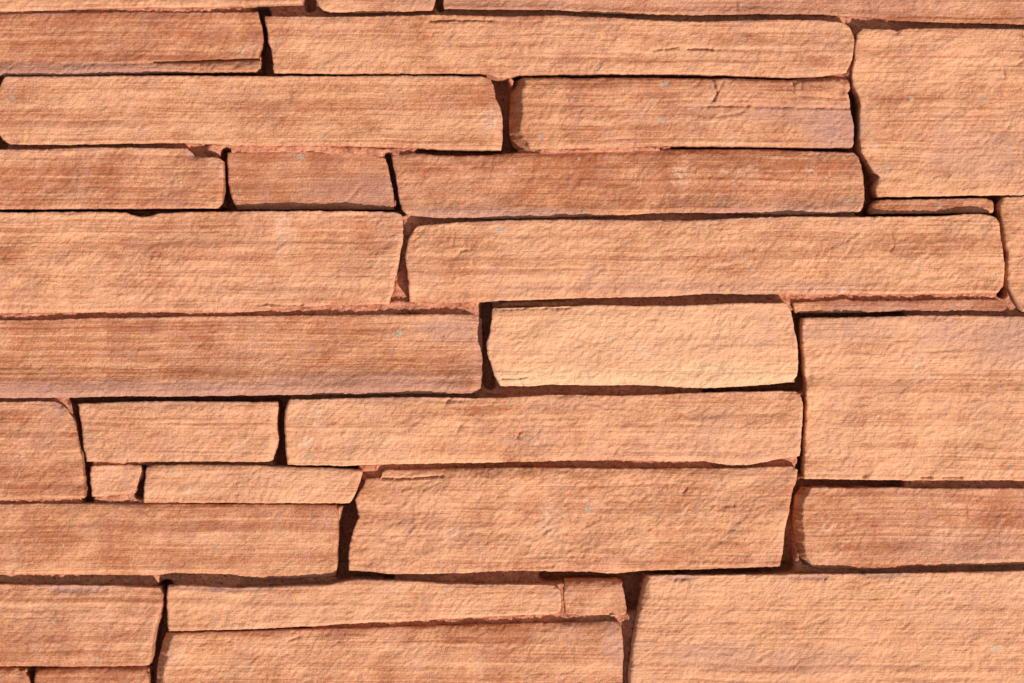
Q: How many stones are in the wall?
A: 34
